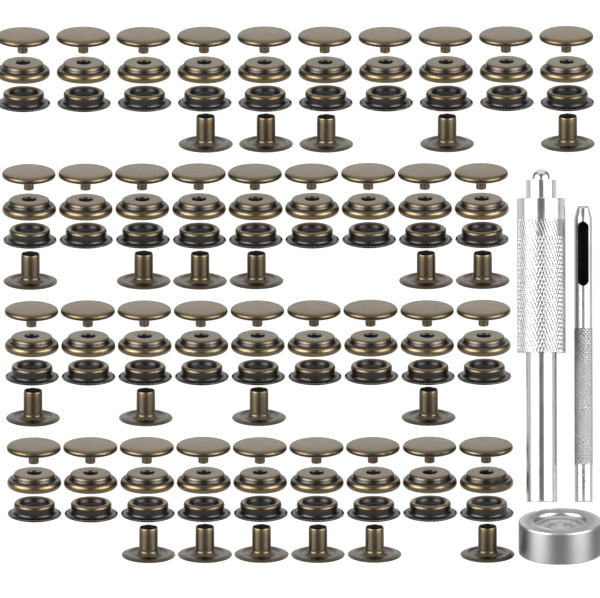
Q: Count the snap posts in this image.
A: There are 21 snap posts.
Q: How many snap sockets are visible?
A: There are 37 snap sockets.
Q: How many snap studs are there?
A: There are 37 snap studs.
